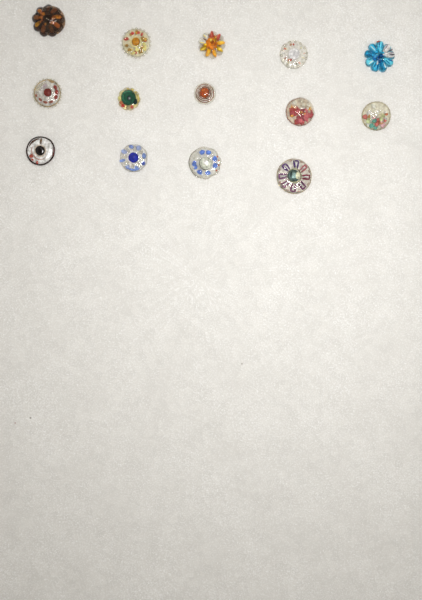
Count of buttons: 14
